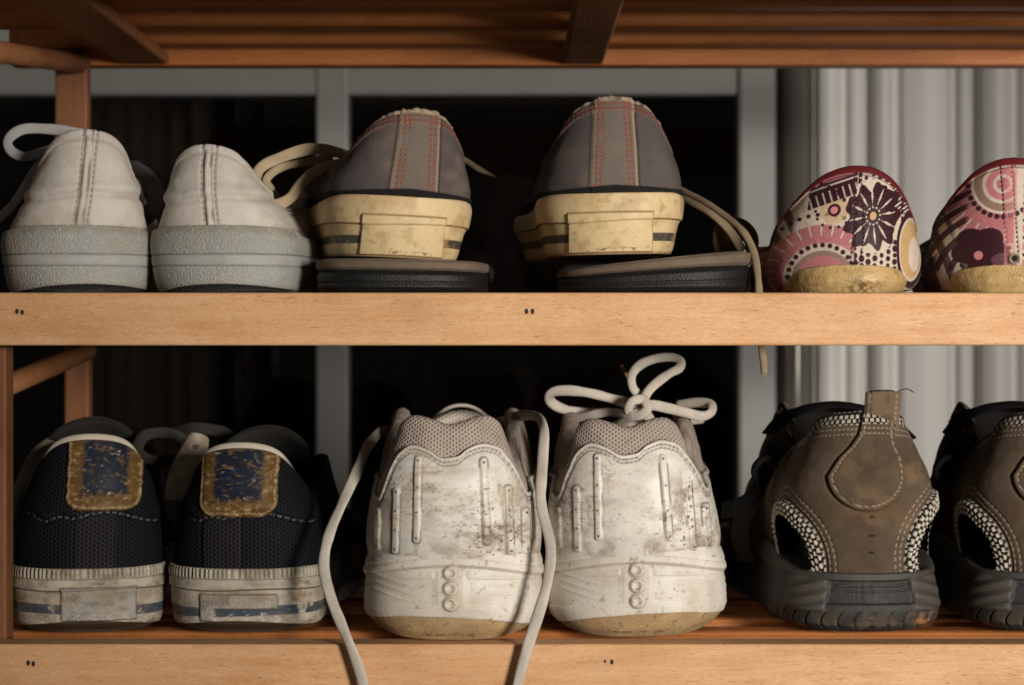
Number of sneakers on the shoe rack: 8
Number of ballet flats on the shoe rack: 2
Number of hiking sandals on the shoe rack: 2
